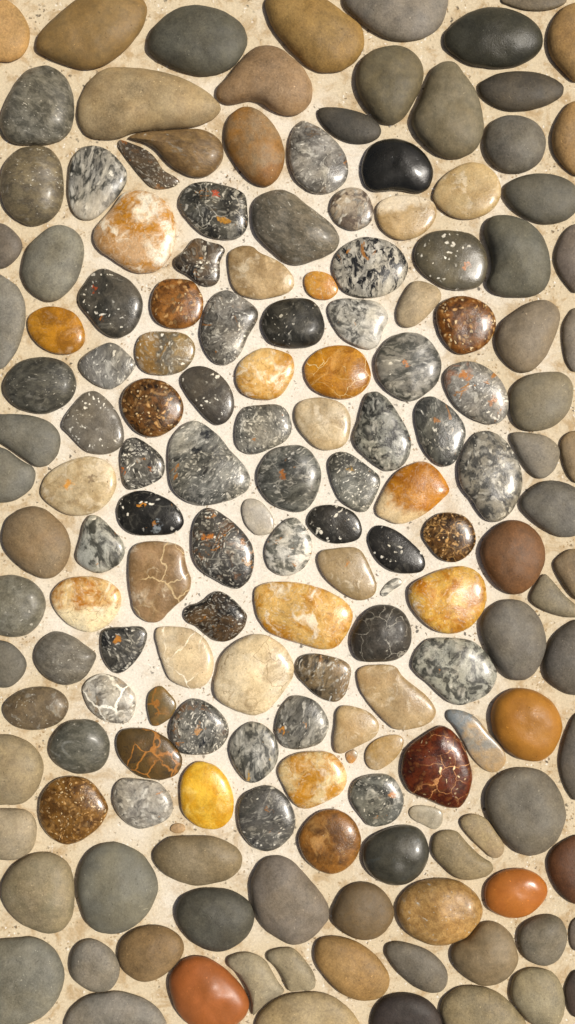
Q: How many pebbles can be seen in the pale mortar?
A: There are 165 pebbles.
